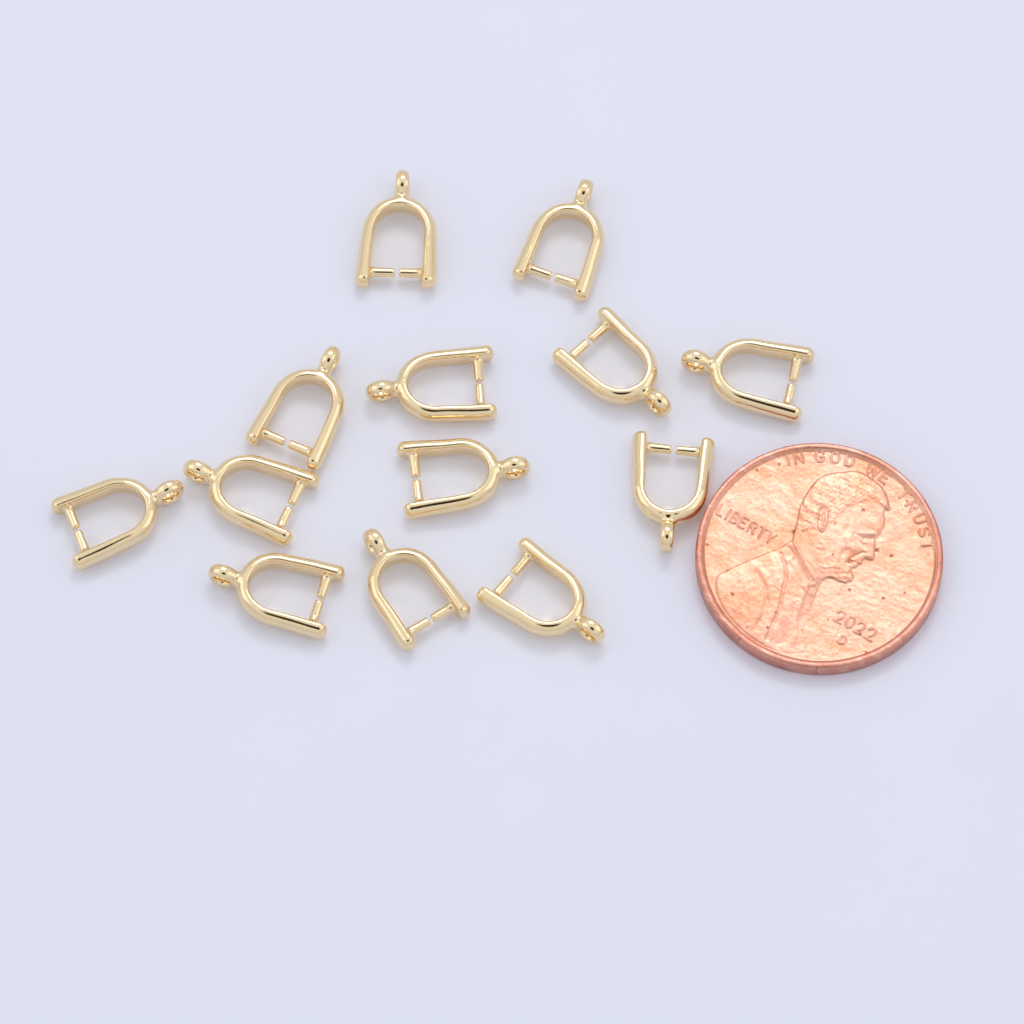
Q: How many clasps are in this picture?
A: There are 13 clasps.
